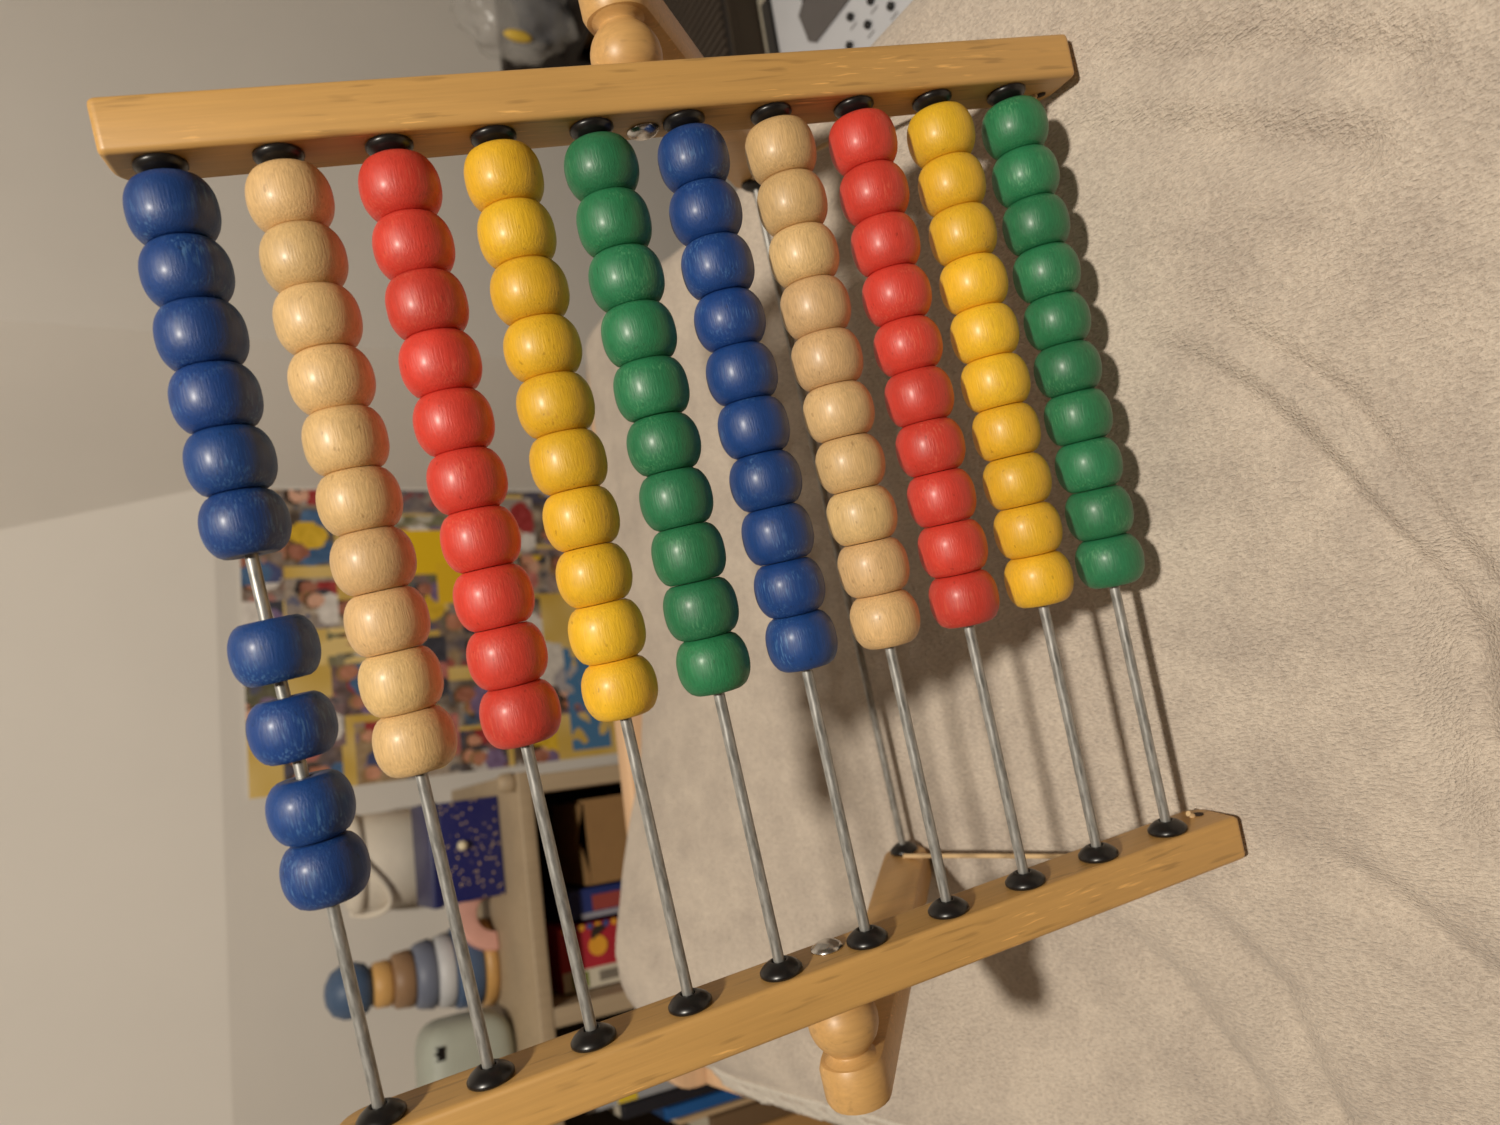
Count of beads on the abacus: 100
